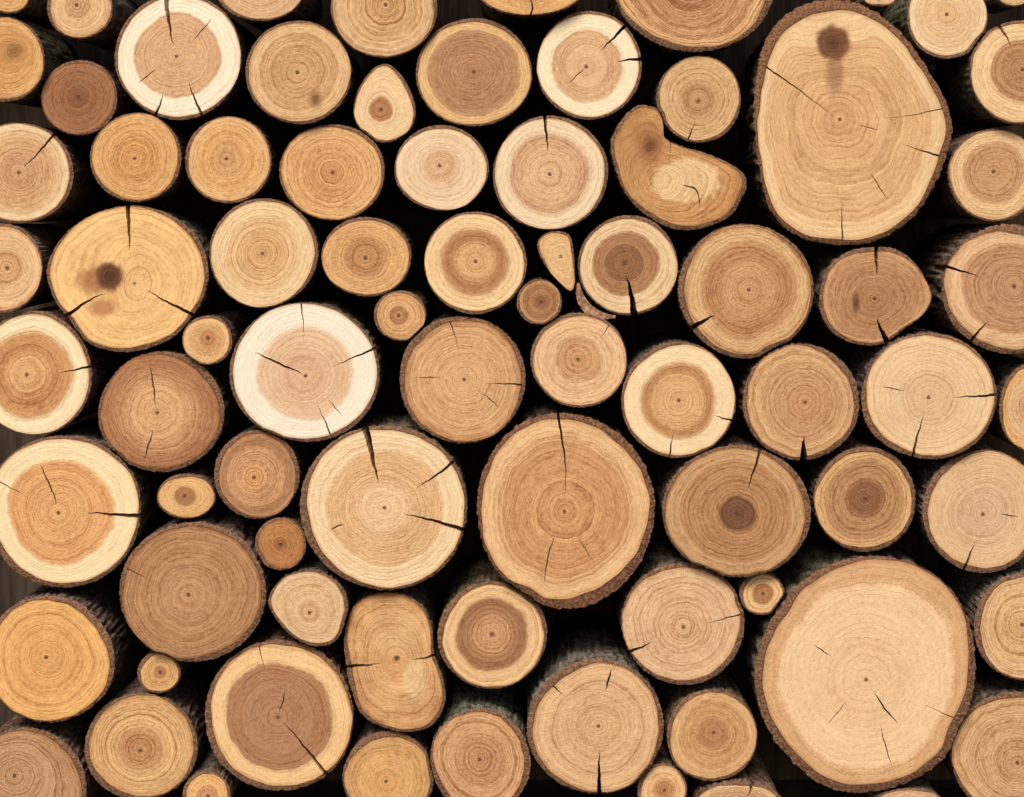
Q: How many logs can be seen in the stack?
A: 80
